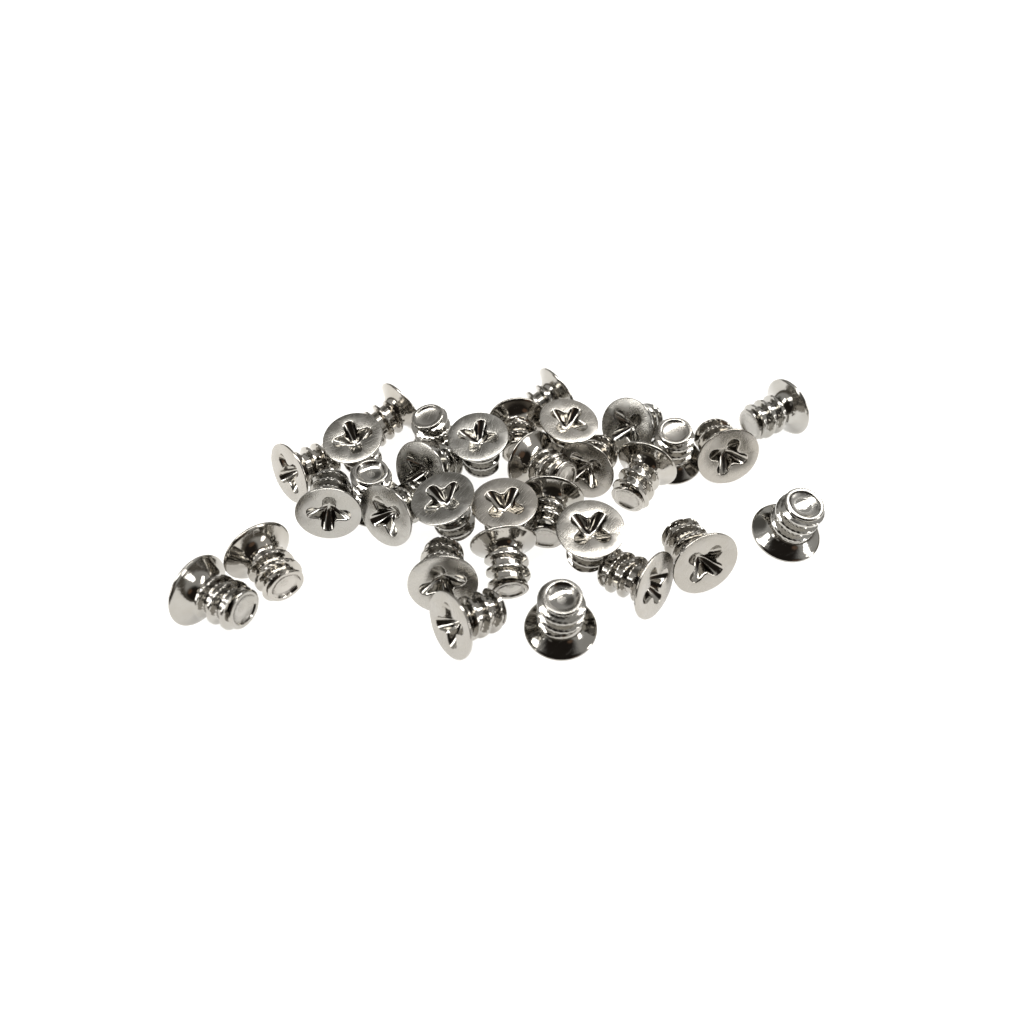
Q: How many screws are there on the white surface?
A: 32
